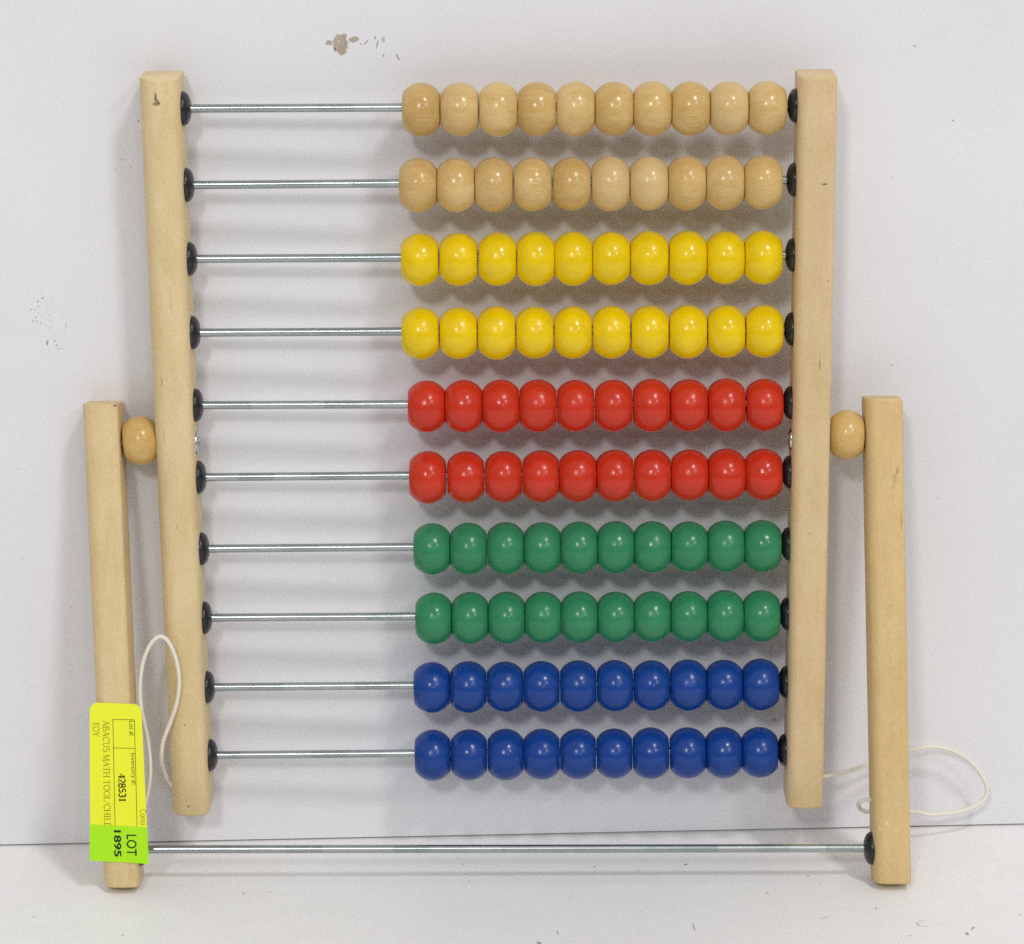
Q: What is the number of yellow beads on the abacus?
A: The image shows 20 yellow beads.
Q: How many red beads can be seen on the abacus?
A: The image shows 20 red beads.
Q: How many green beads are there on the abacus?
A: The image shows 20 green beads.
